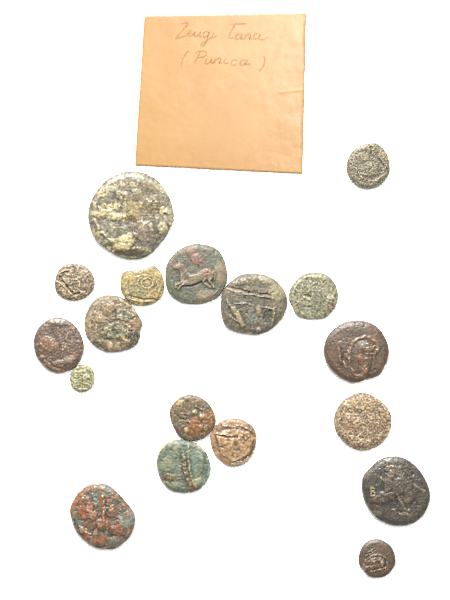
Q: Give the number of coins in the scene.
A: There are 18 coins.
